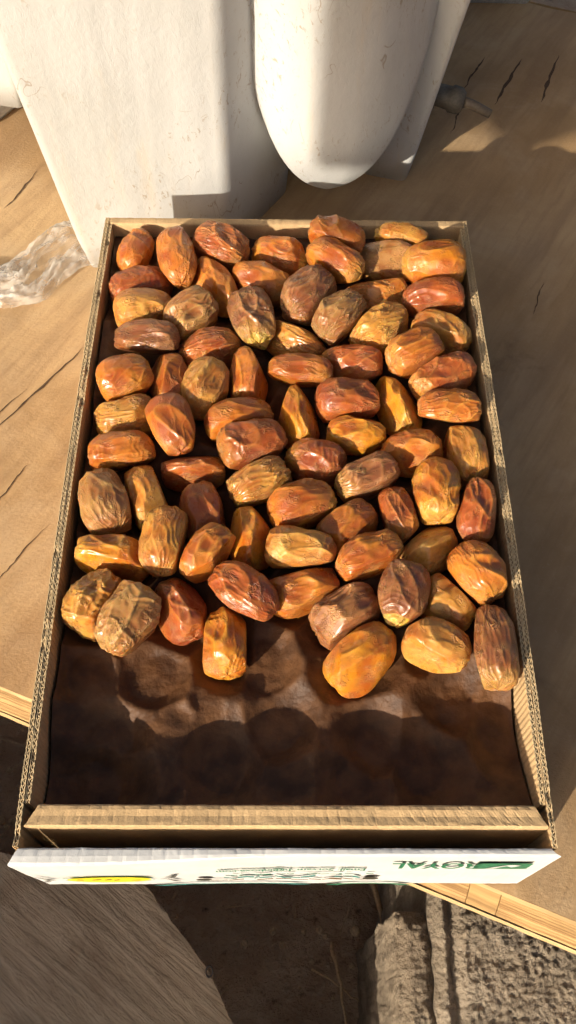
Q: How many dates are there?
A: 76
